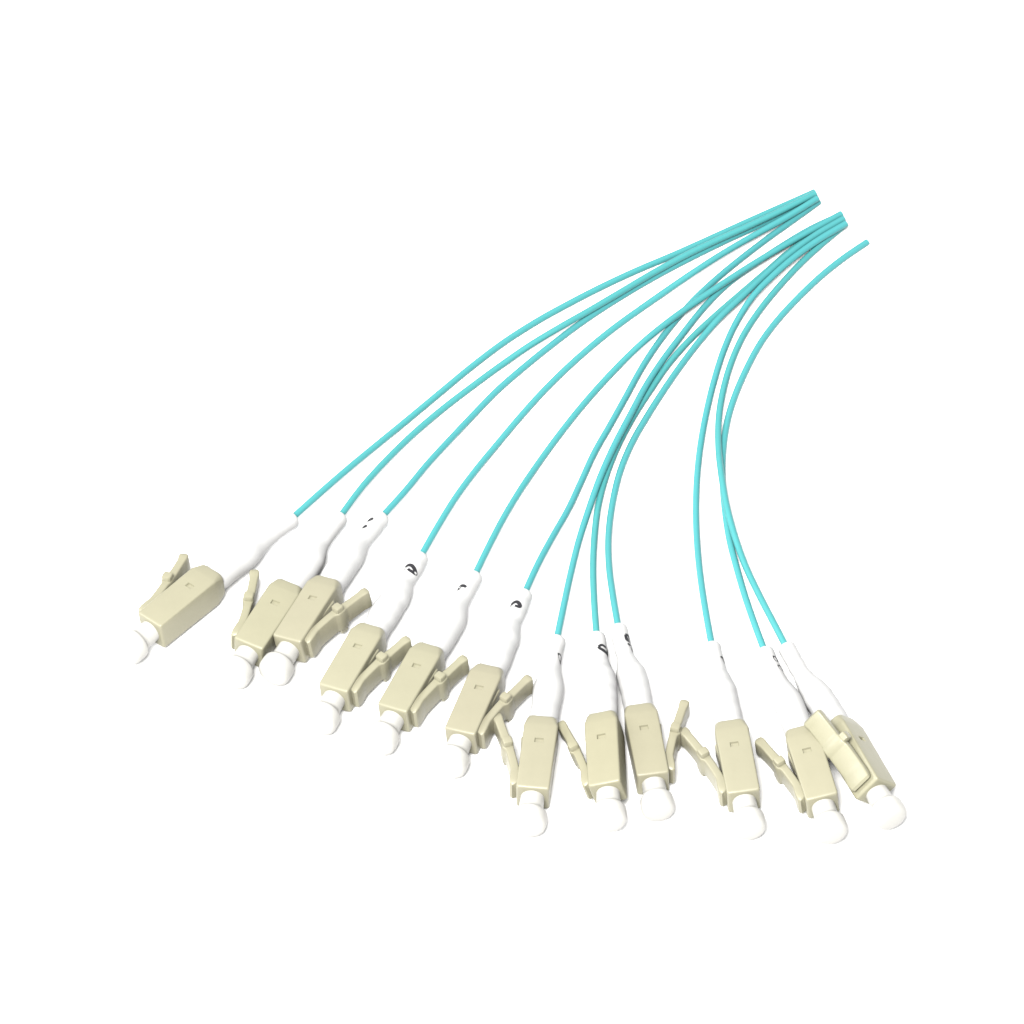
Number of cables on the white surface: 12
